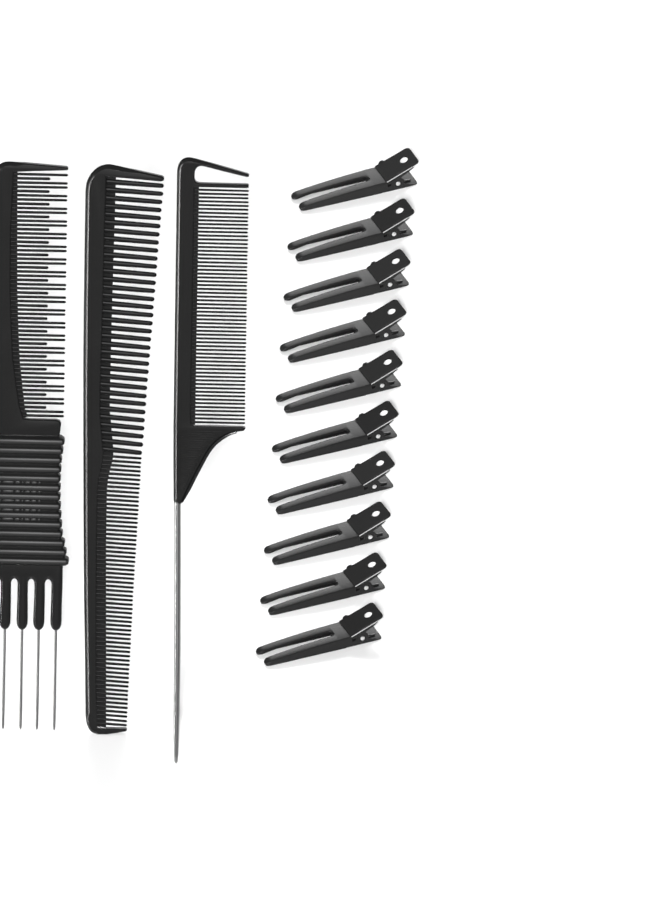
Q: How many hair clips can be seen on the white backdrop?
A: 10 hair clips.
